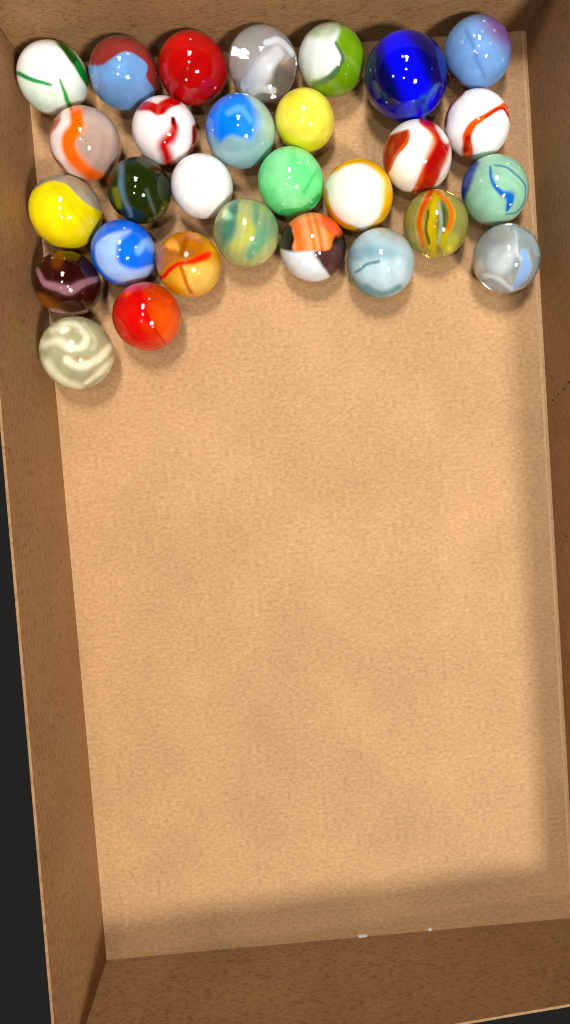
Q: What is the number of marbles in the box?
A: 29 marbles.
